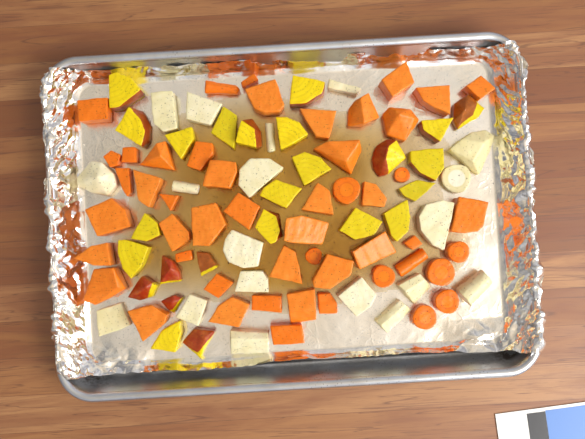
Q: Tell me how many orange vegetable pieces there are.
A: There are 50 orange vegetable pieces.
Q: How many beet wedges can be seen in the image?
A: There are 25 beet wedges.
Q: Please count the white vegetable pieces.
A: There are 19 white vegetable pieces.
